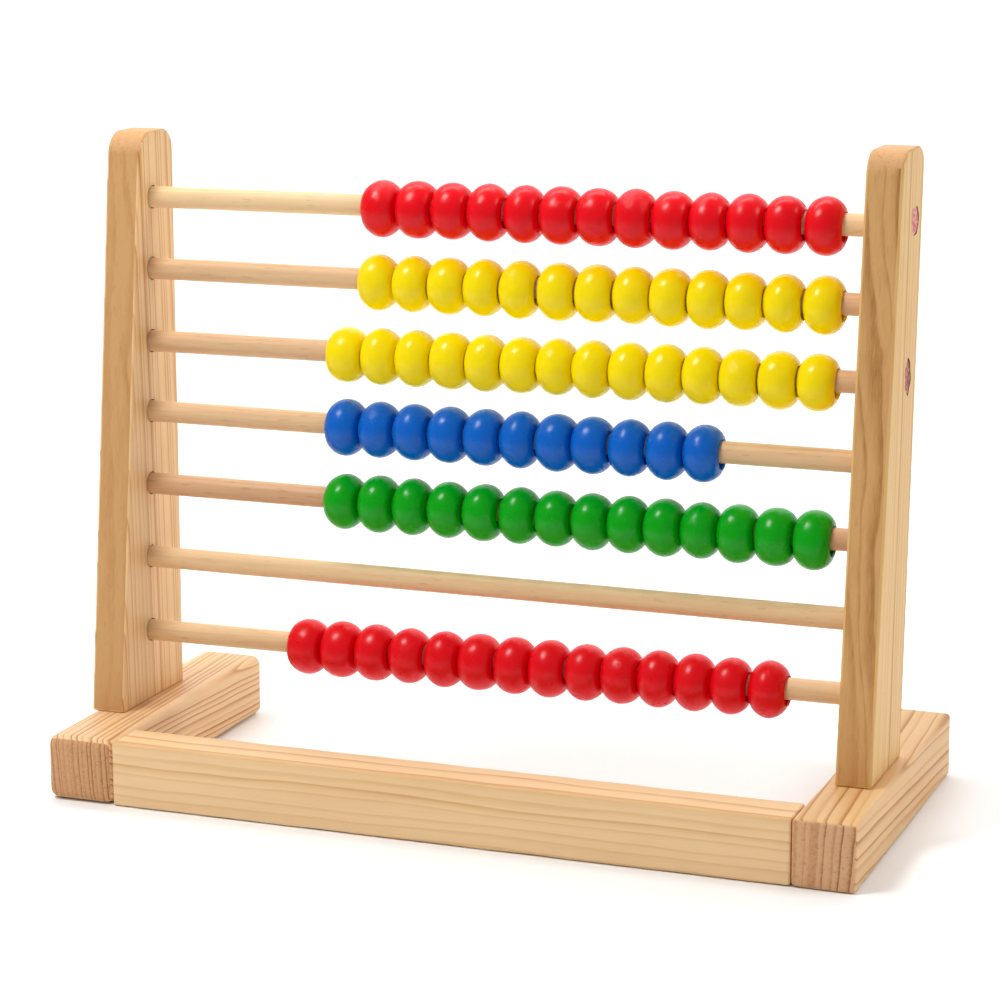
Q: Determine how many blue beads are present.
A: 11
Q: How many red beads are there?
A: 27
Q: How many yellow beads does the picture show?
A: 27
